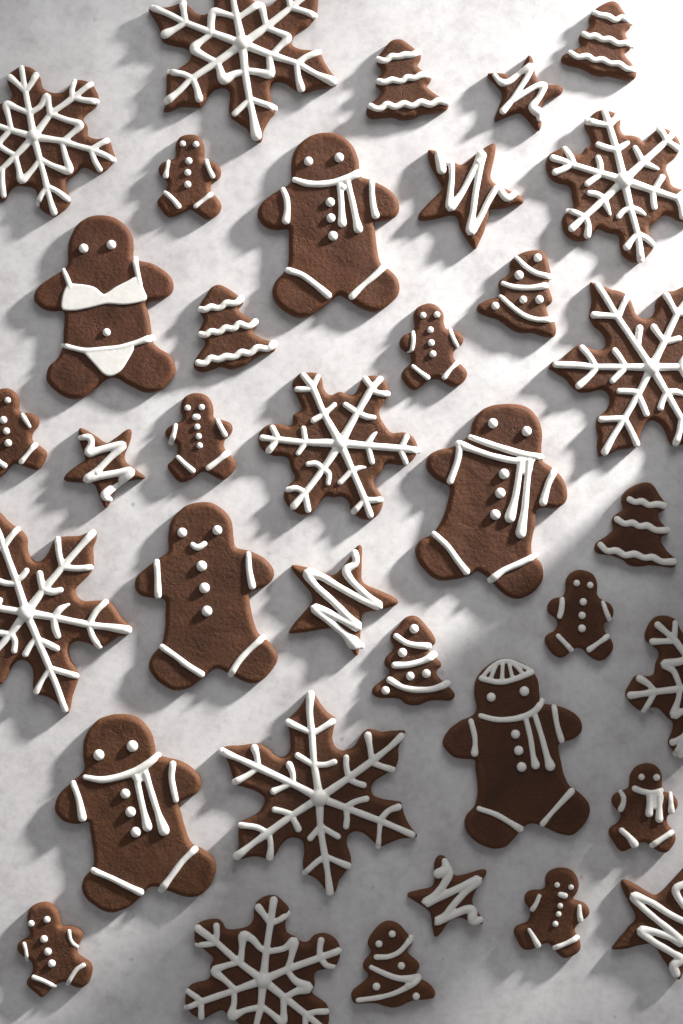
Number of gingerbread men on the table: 14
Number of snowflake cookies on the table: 9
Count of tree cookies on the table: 7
